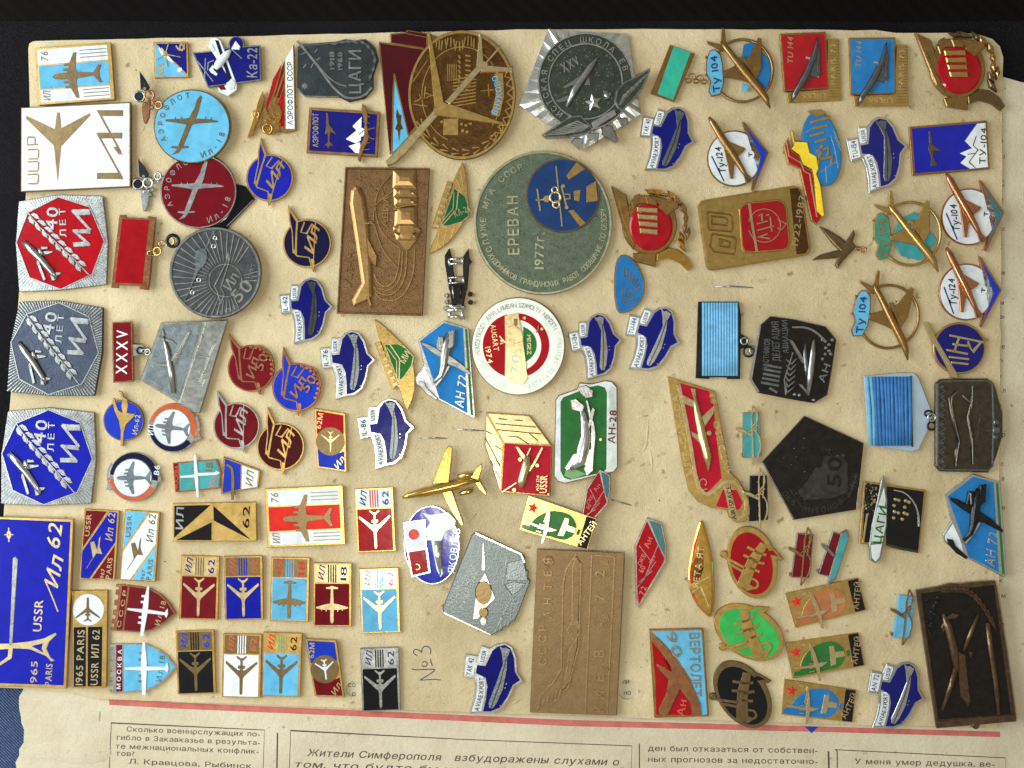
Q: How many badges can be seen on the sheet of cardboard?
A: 107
